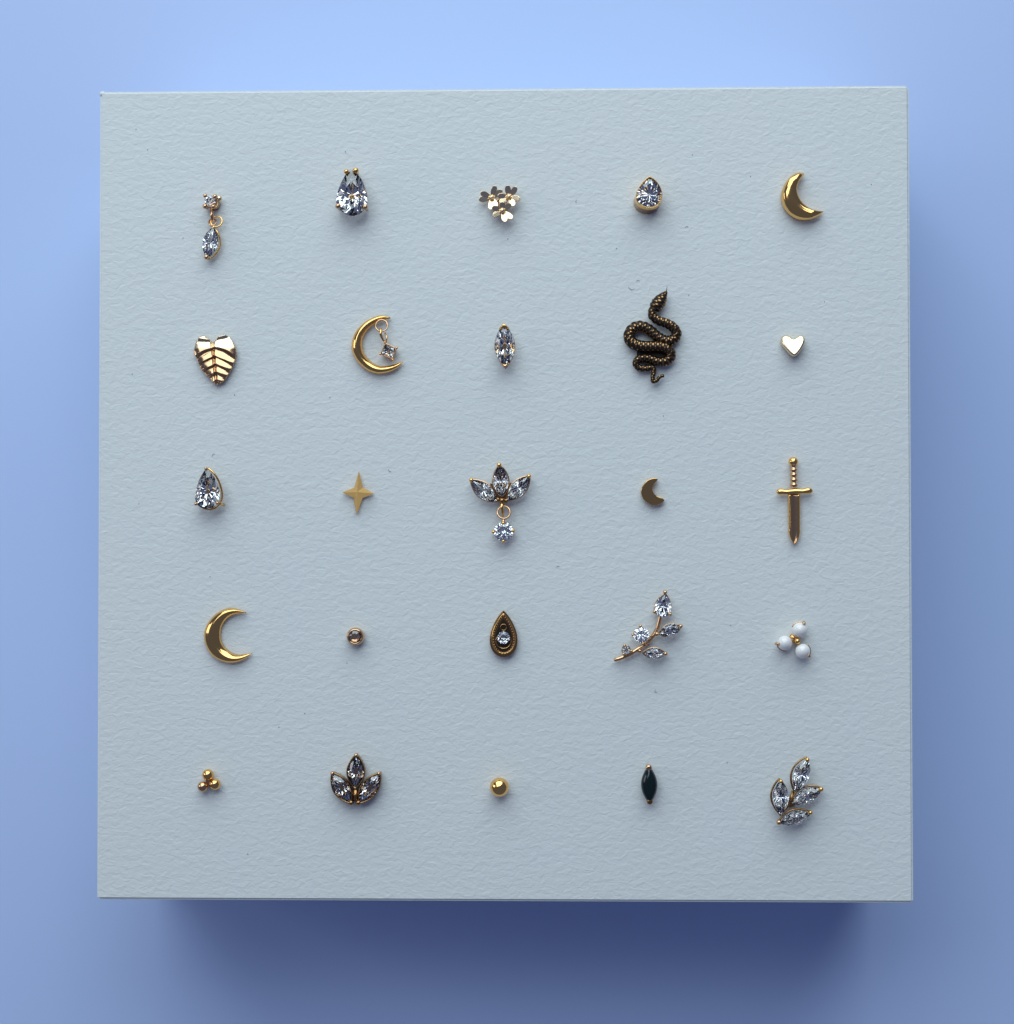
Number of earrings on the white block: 25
